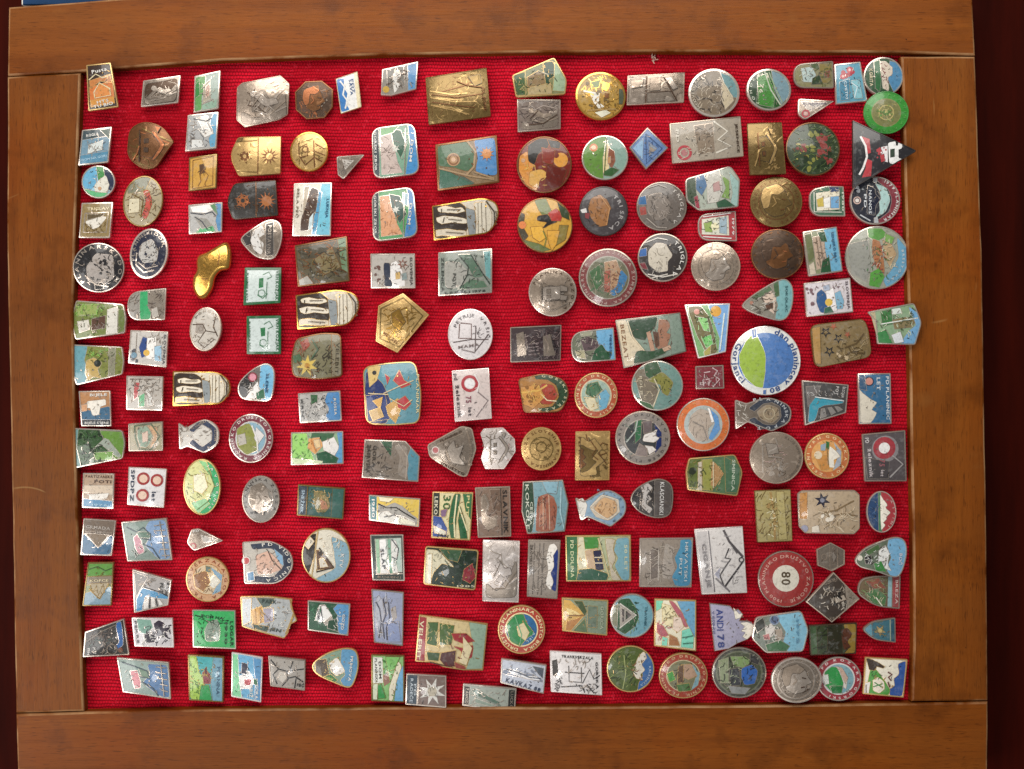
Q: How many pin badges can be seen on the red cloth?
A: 180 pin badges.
